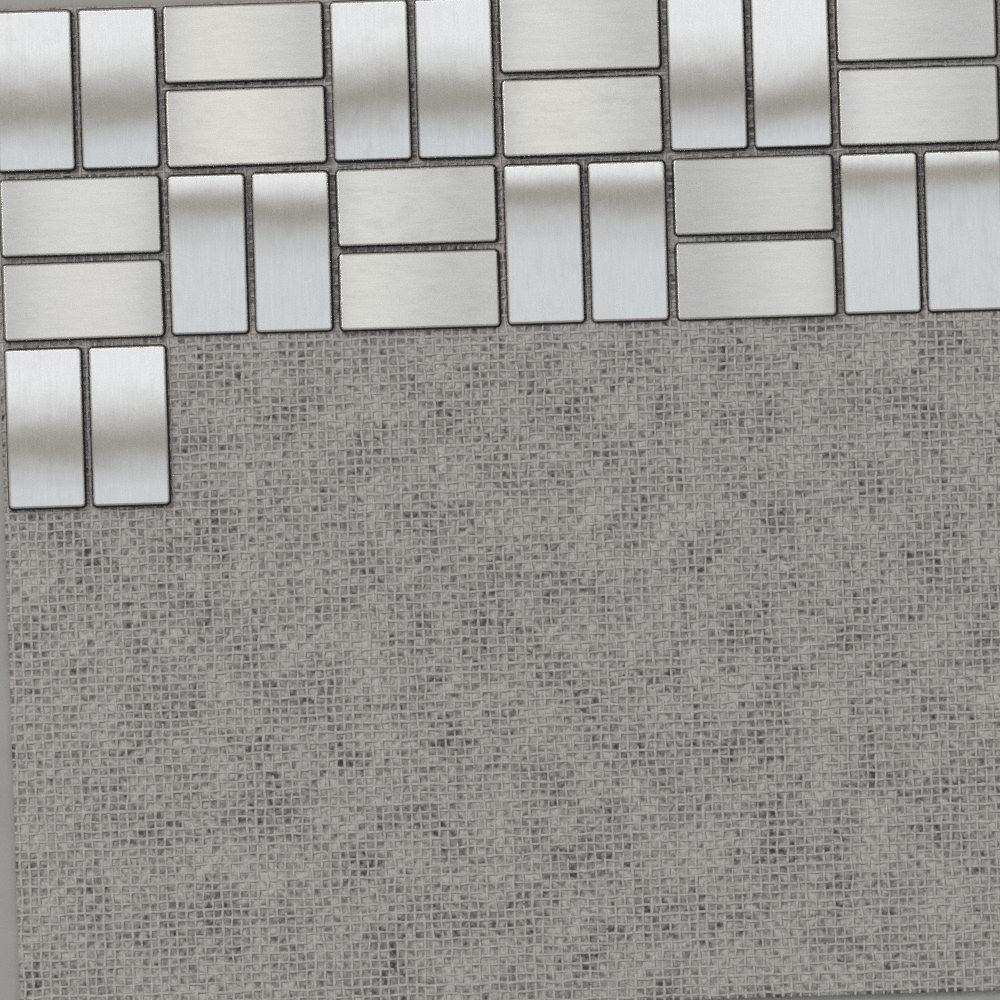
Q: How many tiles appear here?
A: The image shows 26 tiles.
